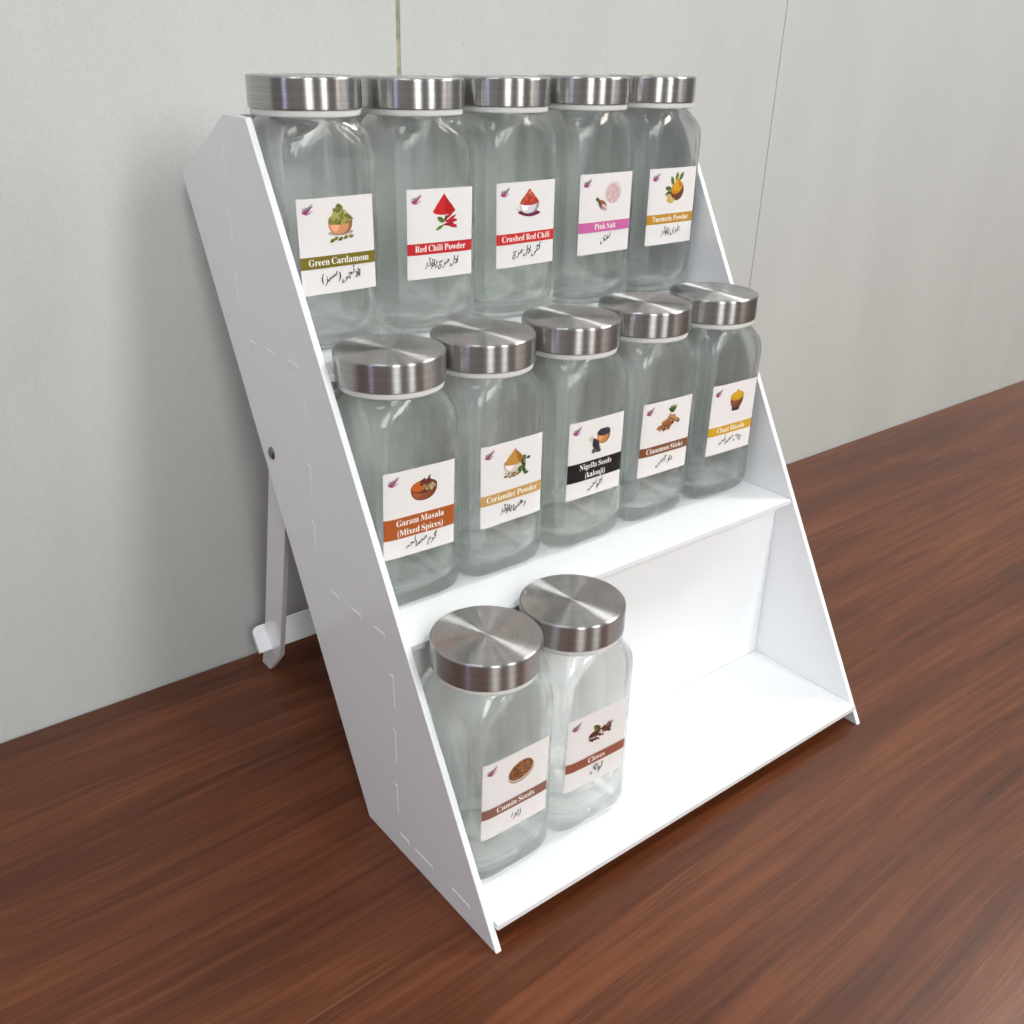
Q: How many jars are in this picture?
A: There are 12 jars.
